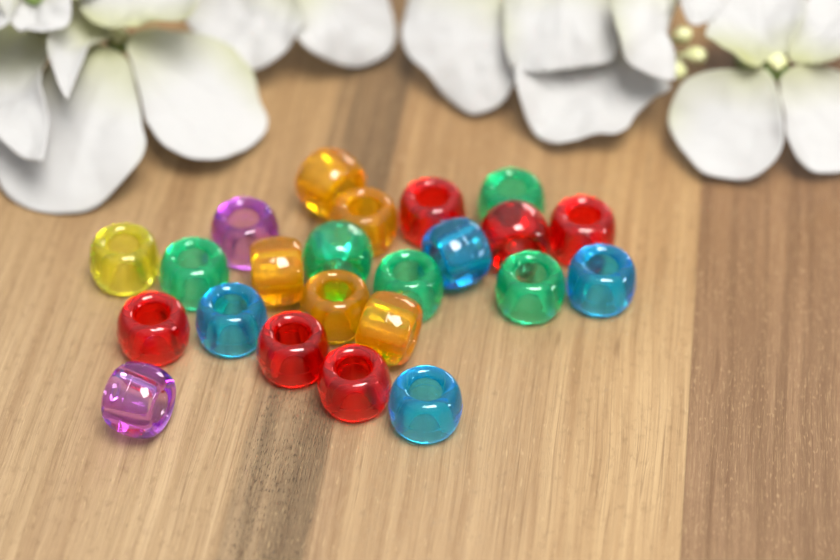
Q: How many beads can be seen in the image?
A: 23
